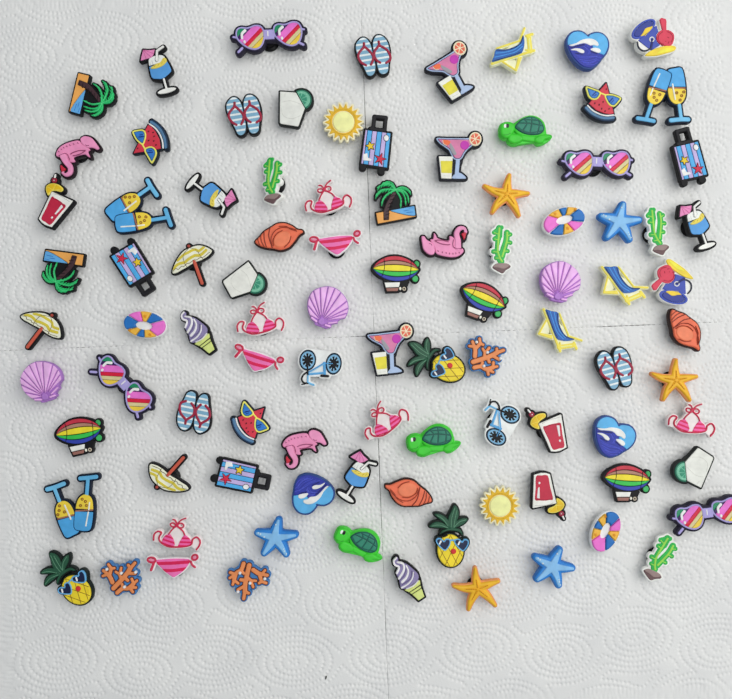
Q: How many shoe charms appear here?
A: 94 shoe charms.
